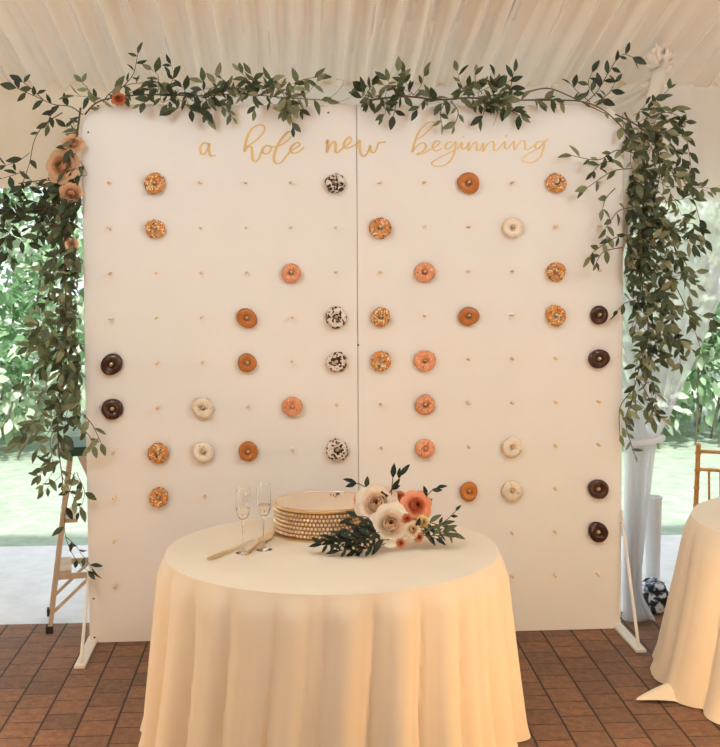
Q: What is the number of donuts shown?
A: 37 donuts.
